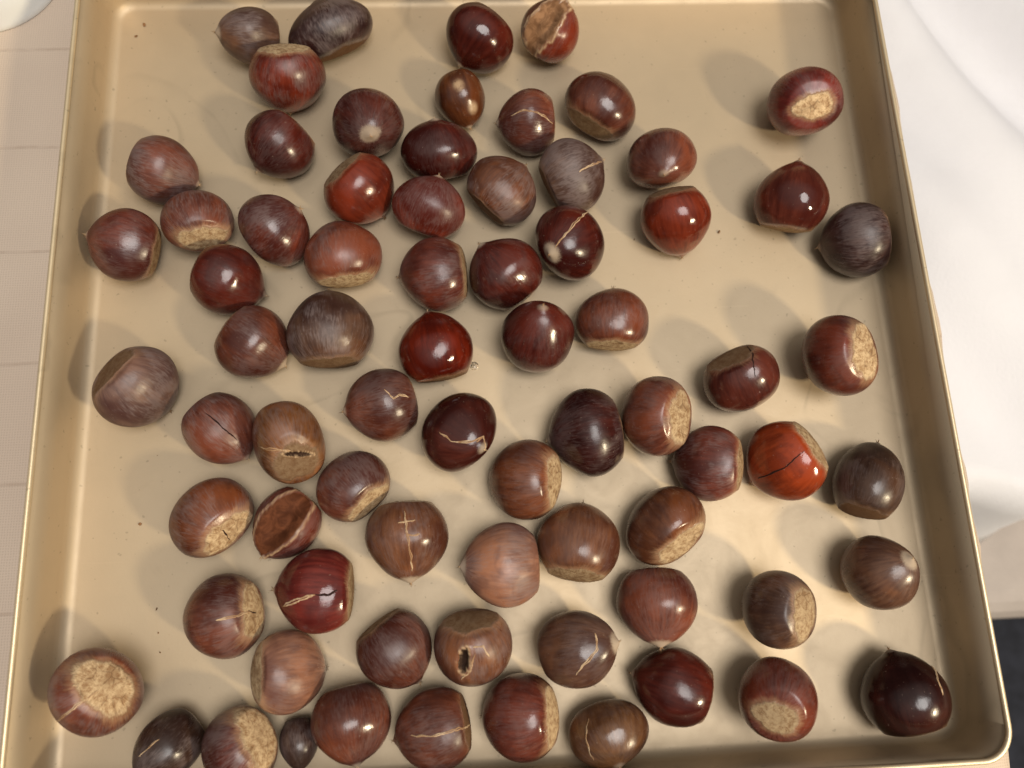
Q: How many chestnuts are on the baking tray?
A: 74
